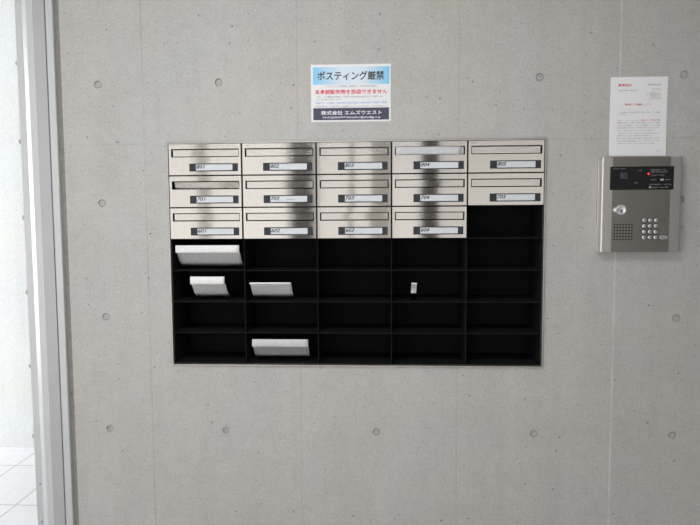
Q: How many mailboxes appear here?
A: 14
